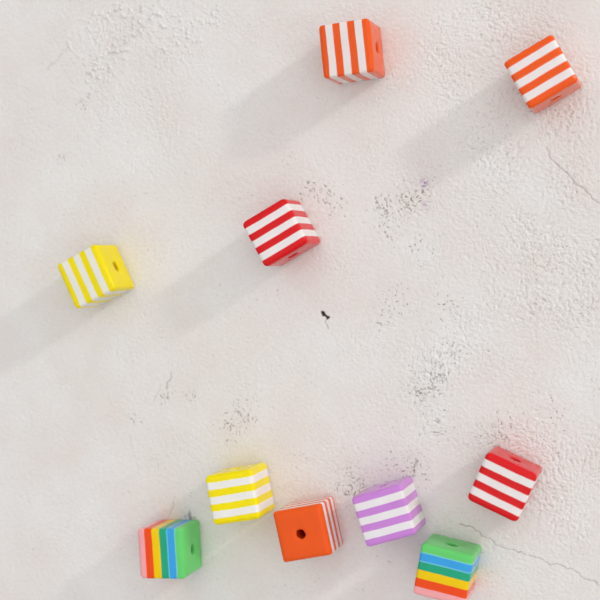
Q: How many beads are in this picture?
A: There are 10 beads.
